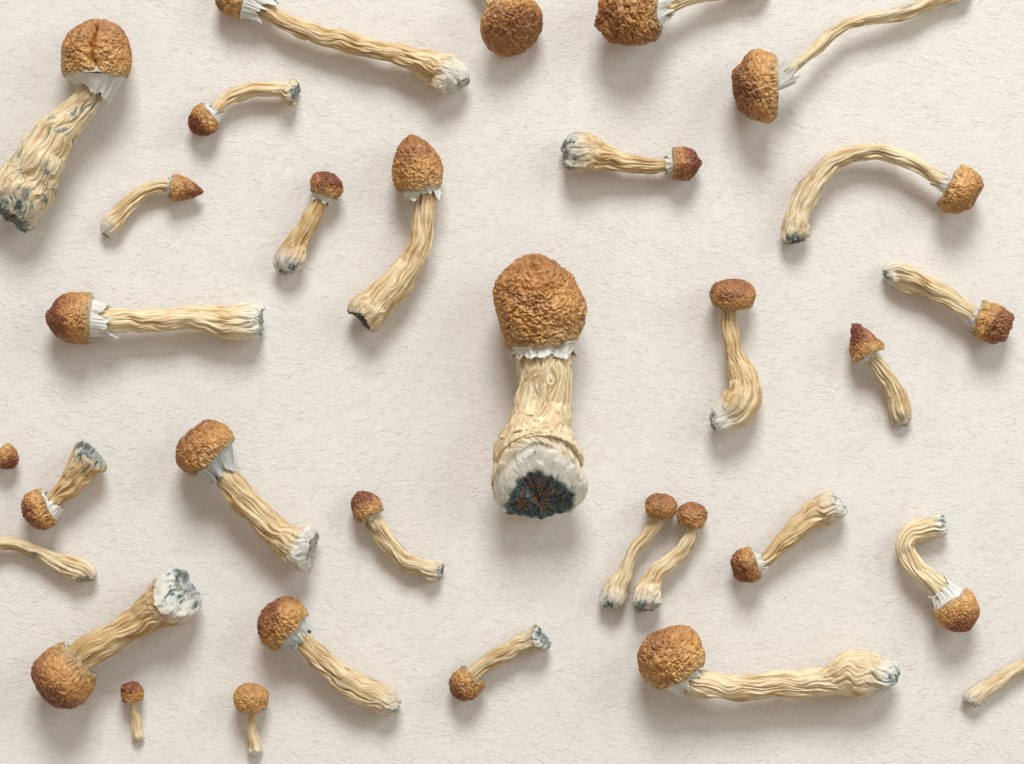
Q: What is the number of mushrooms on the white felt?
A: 32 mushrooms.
